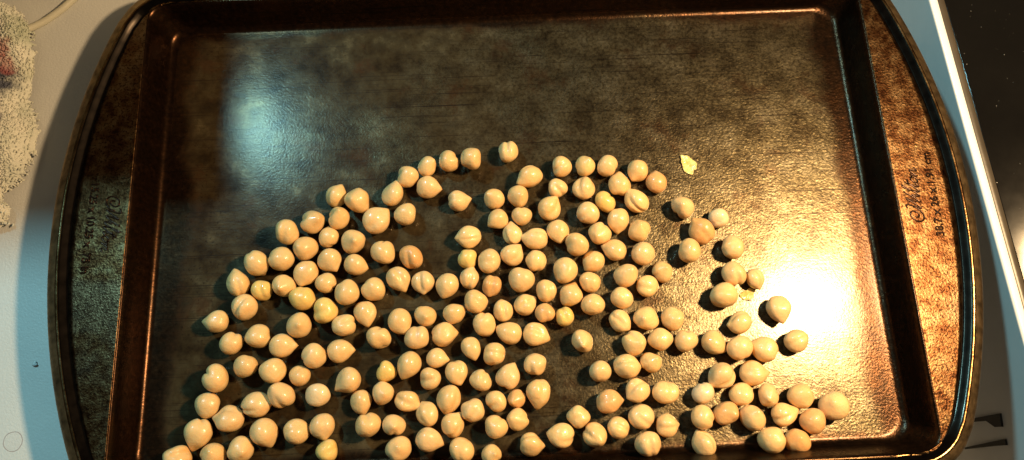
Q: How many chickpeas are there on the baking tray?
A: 200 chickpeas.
